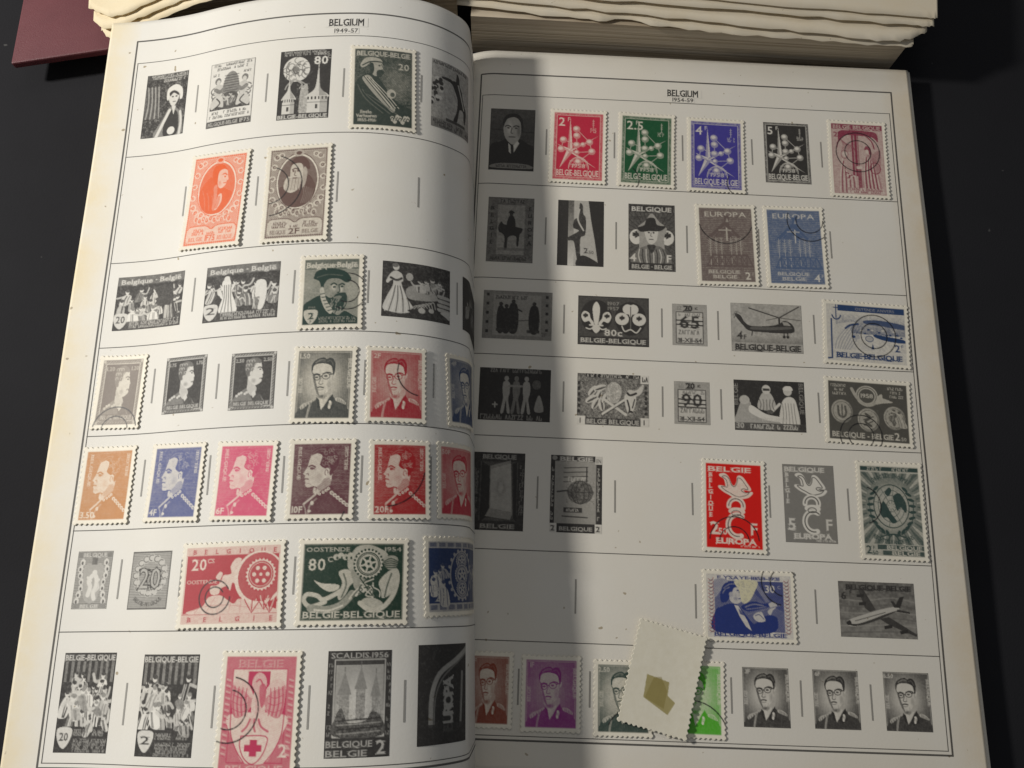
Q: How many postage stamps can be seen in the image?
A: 34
